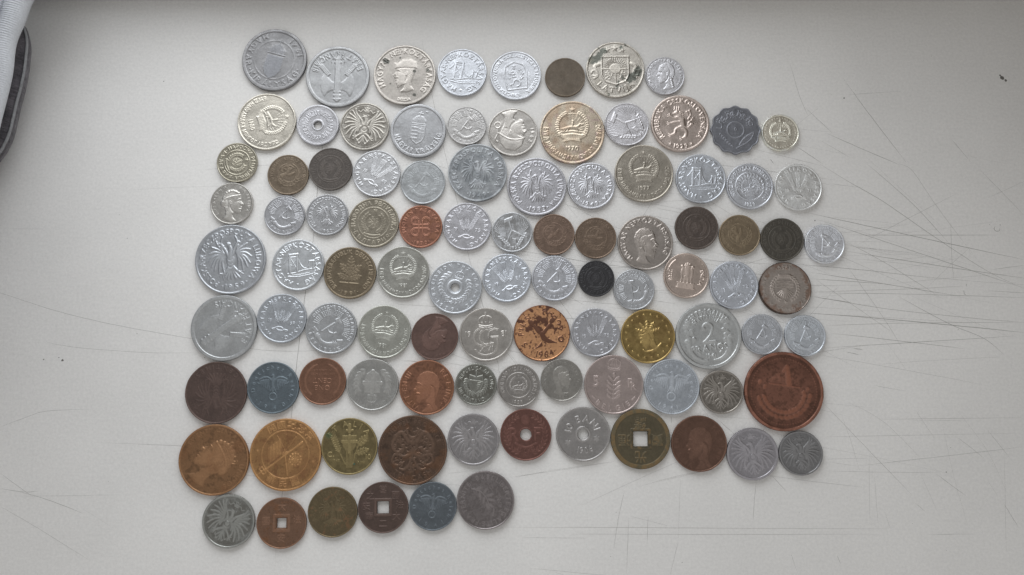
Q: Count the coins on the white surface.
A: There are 98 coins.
